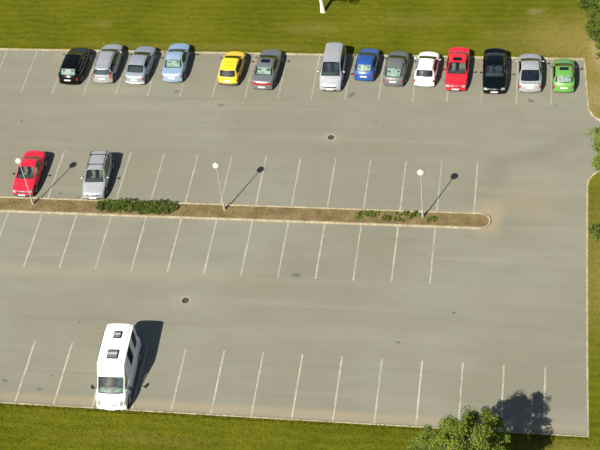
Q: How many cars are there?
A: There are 16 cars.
